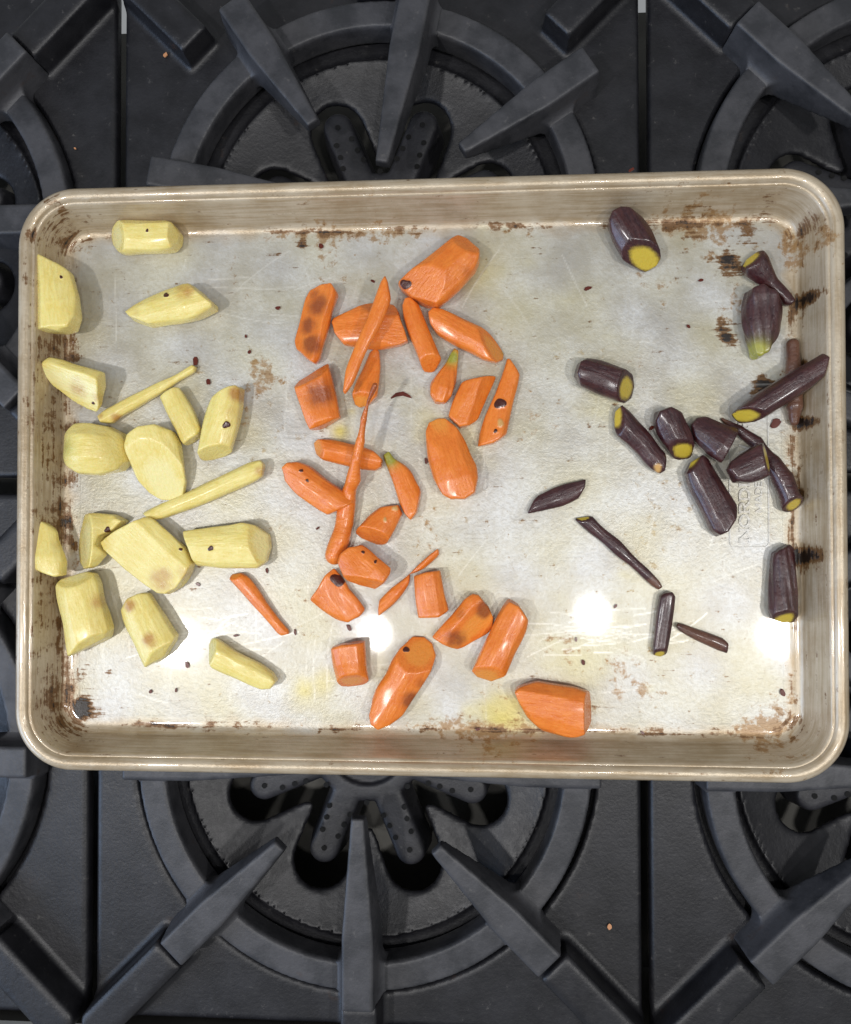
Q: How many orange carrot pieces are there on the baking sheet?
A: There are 27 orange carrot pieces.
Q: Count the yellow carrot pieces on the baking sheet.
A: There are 17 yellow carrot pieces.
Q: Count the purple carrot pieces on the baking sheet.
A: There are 17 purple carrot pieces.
